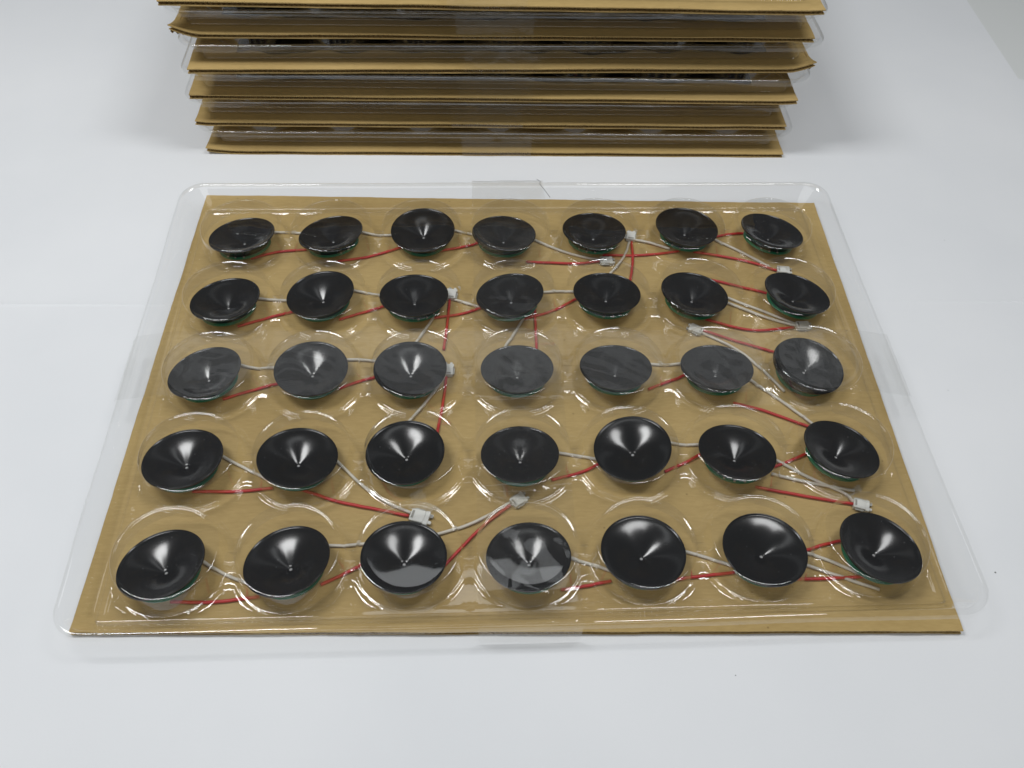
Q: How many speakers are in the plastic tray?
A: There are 35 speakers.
